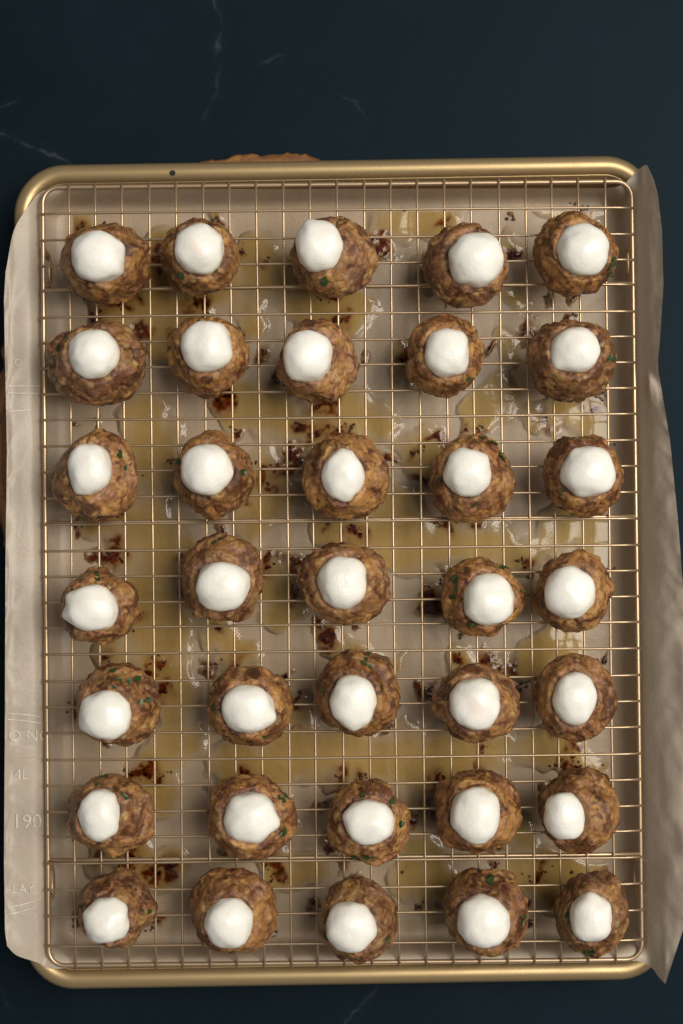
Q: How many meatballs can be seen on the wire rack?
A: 35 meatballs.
